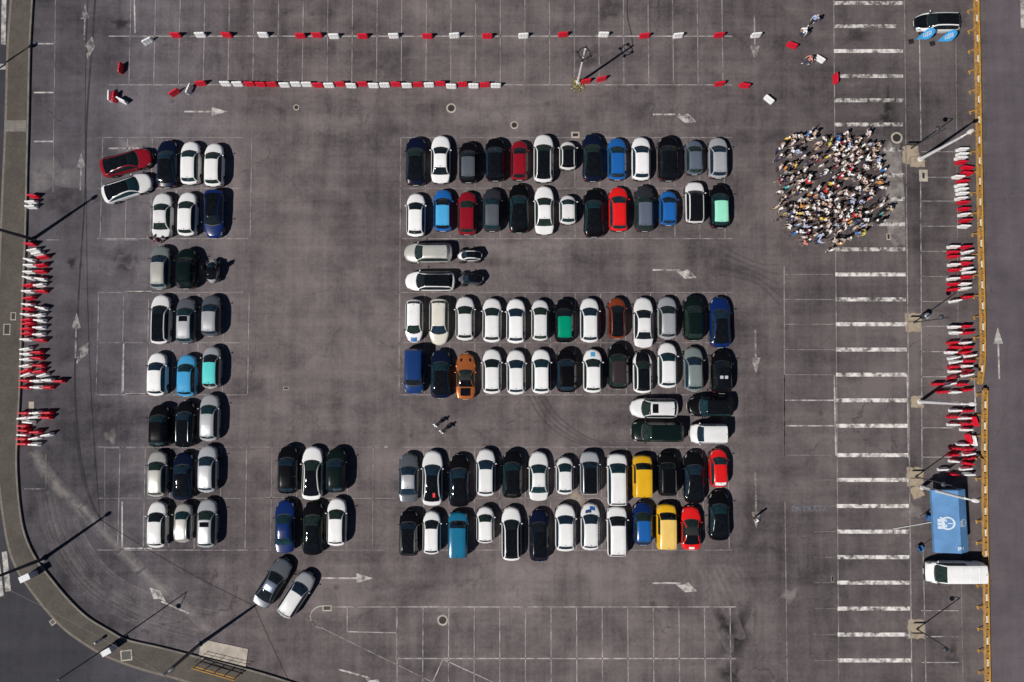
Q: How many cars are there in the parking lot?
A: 122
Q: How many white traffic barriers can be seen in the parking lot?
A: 108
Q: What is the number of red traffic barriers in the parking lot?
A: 103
